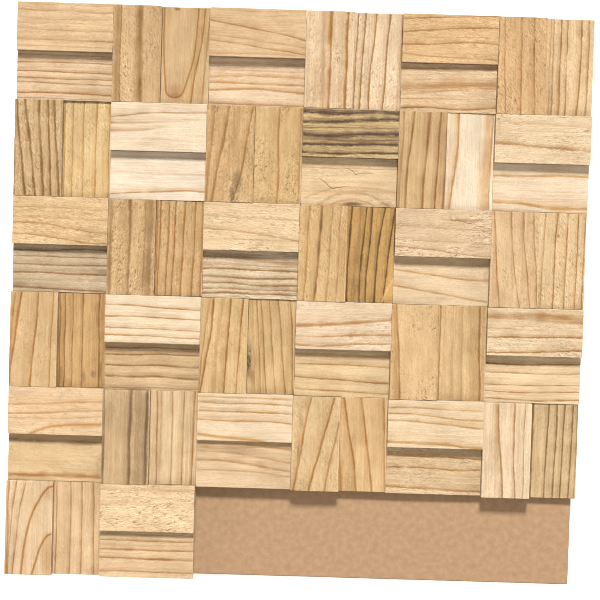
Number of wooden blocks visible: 64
